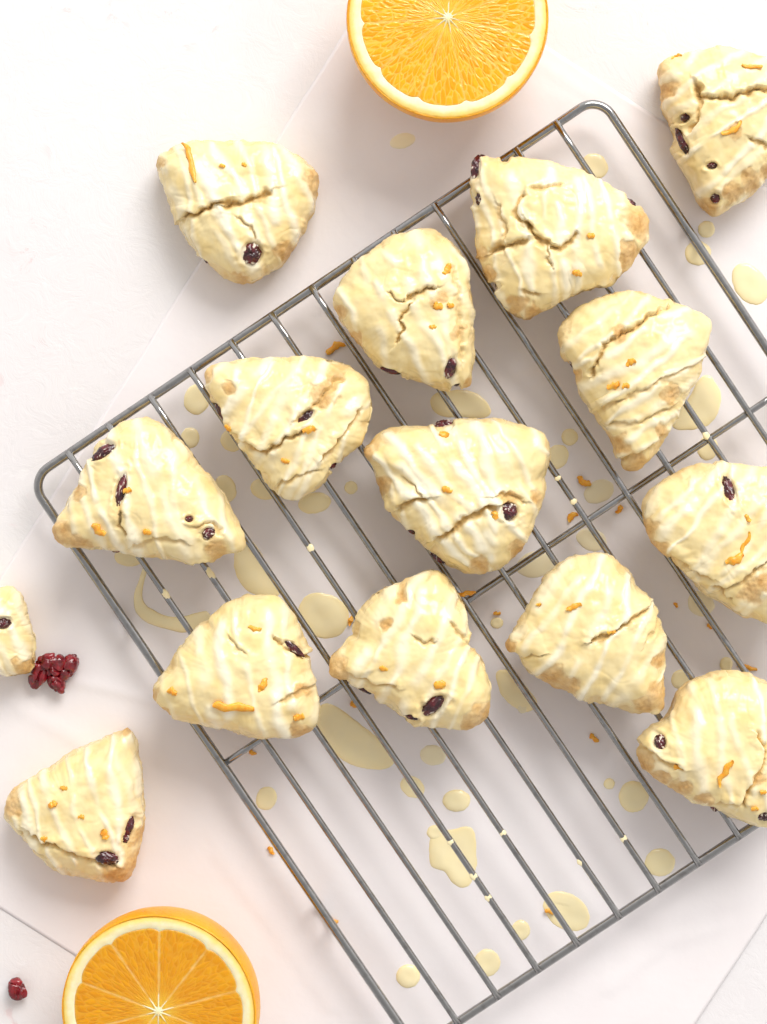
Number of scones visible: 15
